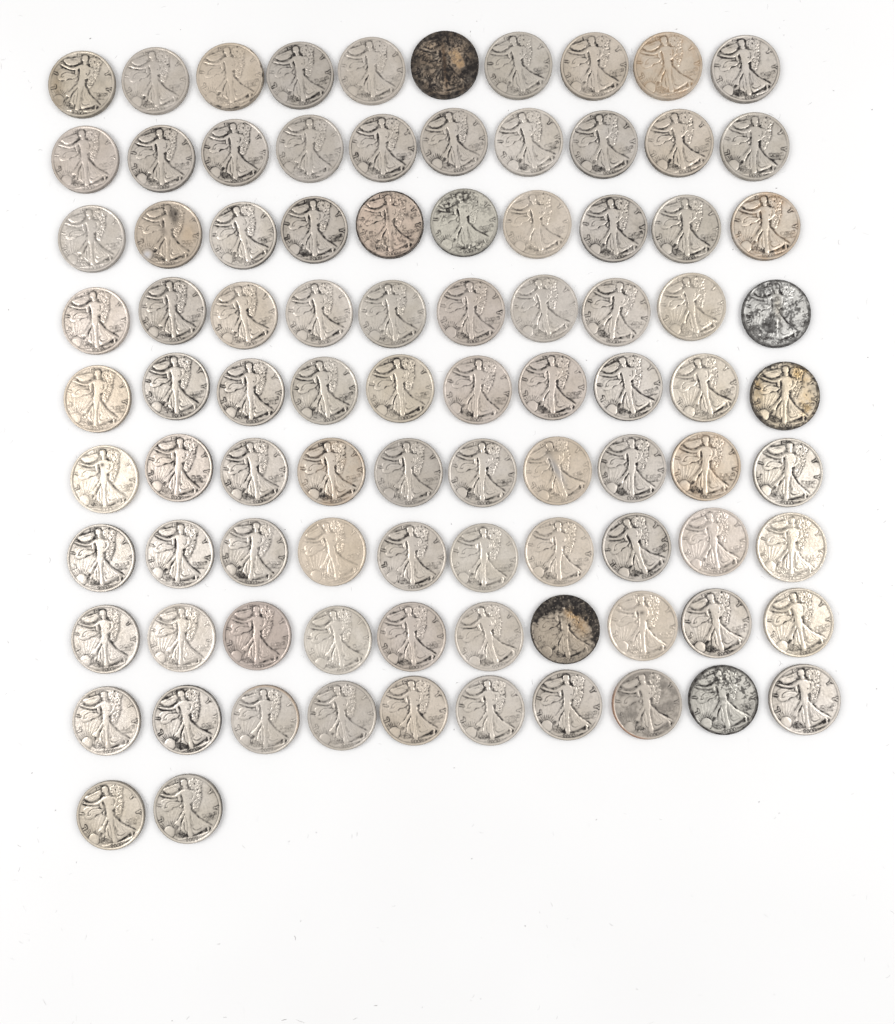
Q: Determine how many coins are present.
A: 92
